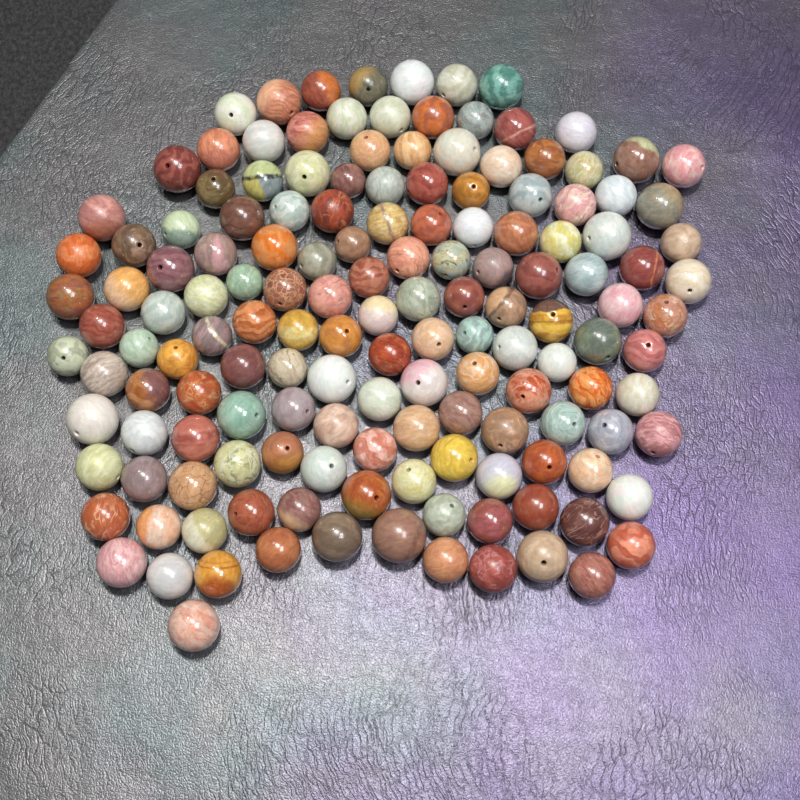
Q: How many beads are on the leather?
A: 151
